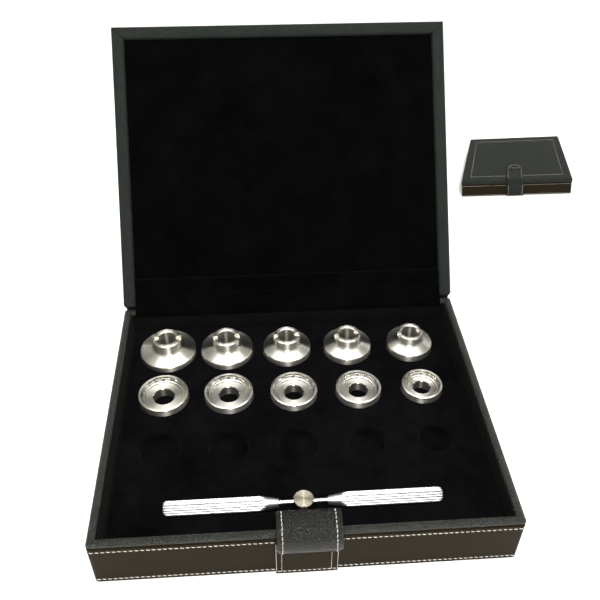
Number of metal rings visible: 10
